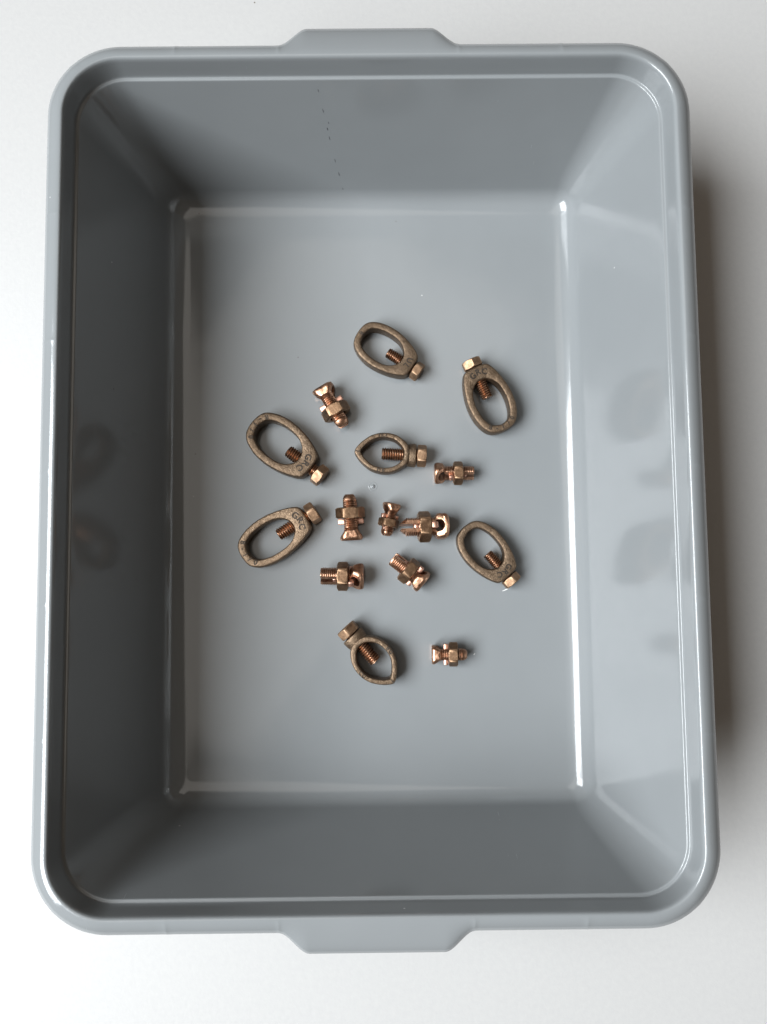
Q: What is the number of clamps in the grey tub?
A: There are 7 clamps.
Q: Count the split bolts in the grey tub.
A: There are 8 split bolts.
